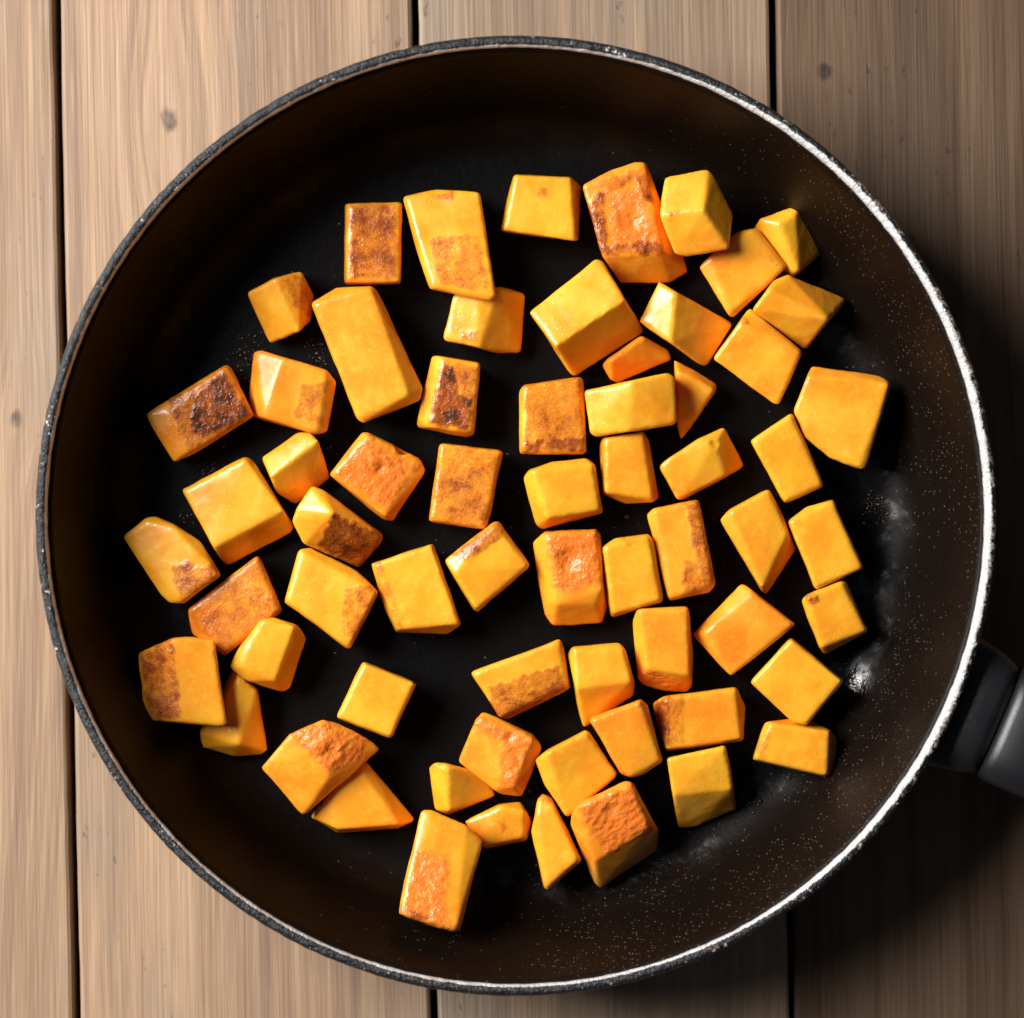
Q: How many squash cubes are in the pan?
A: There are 64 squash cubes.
